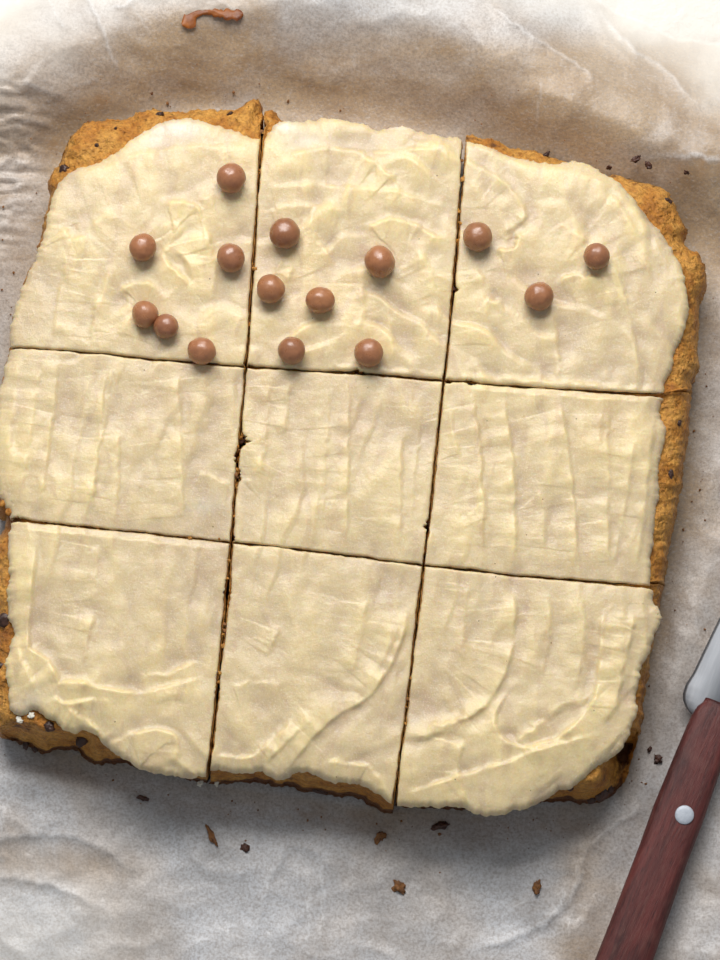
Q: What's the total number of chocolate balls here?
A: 15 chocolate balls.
